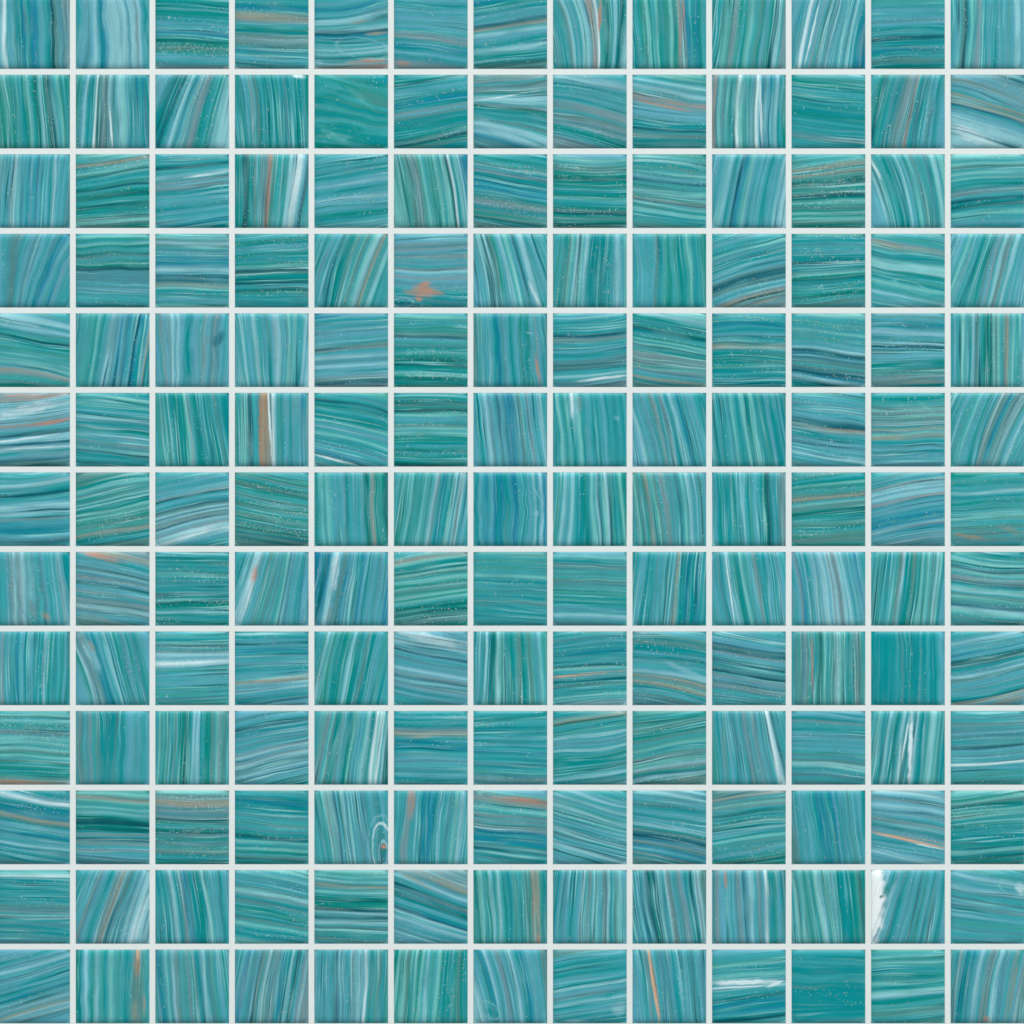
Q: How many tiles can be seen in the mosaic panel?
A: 169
